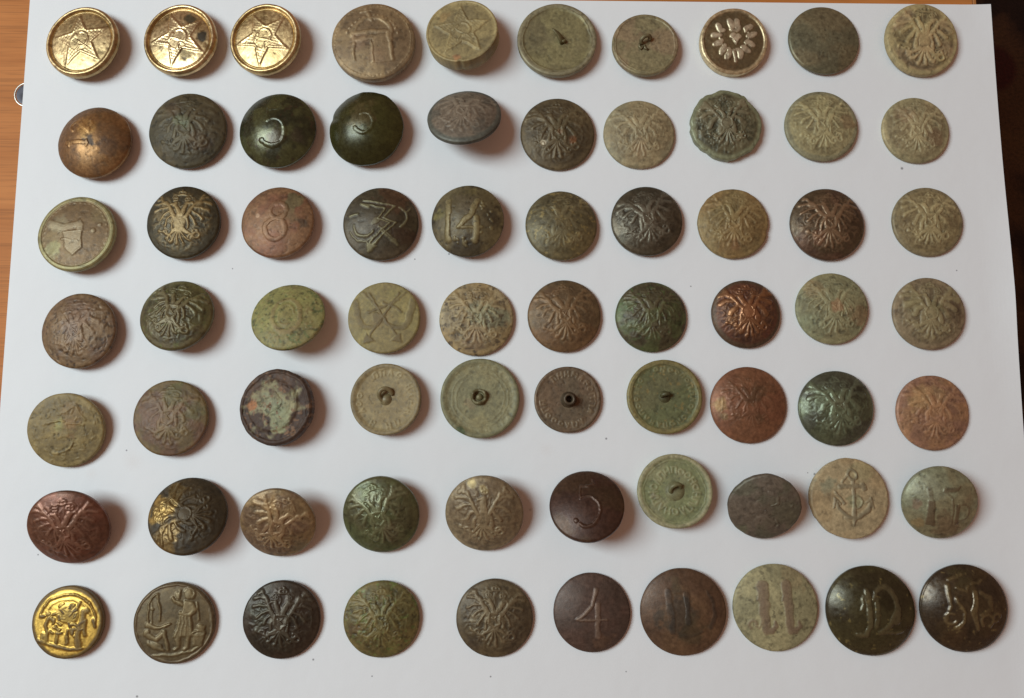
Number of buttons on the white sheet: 70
